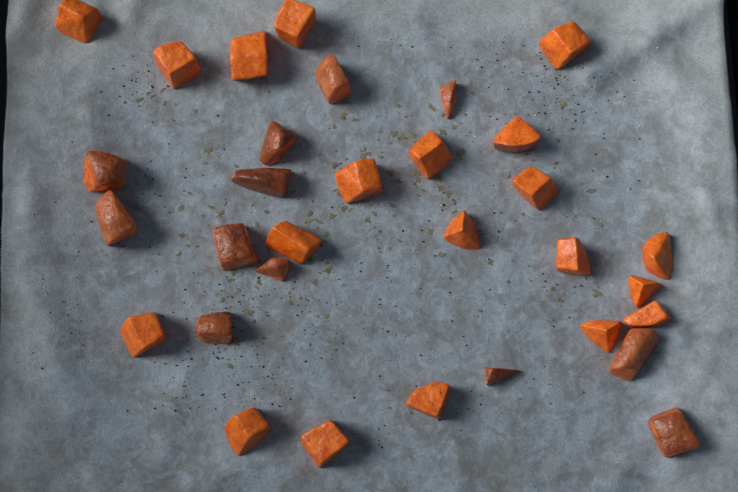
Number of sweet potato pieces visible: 32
